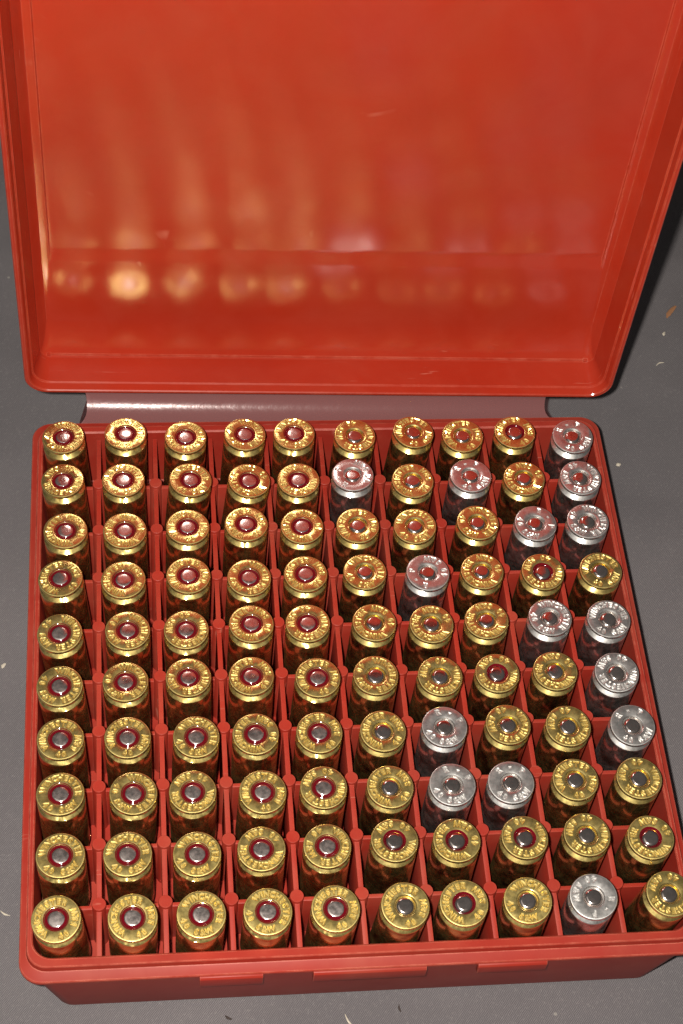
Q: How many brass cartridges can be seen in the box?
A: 85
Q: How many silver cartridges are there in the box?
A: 15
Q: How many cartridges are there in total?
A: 100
